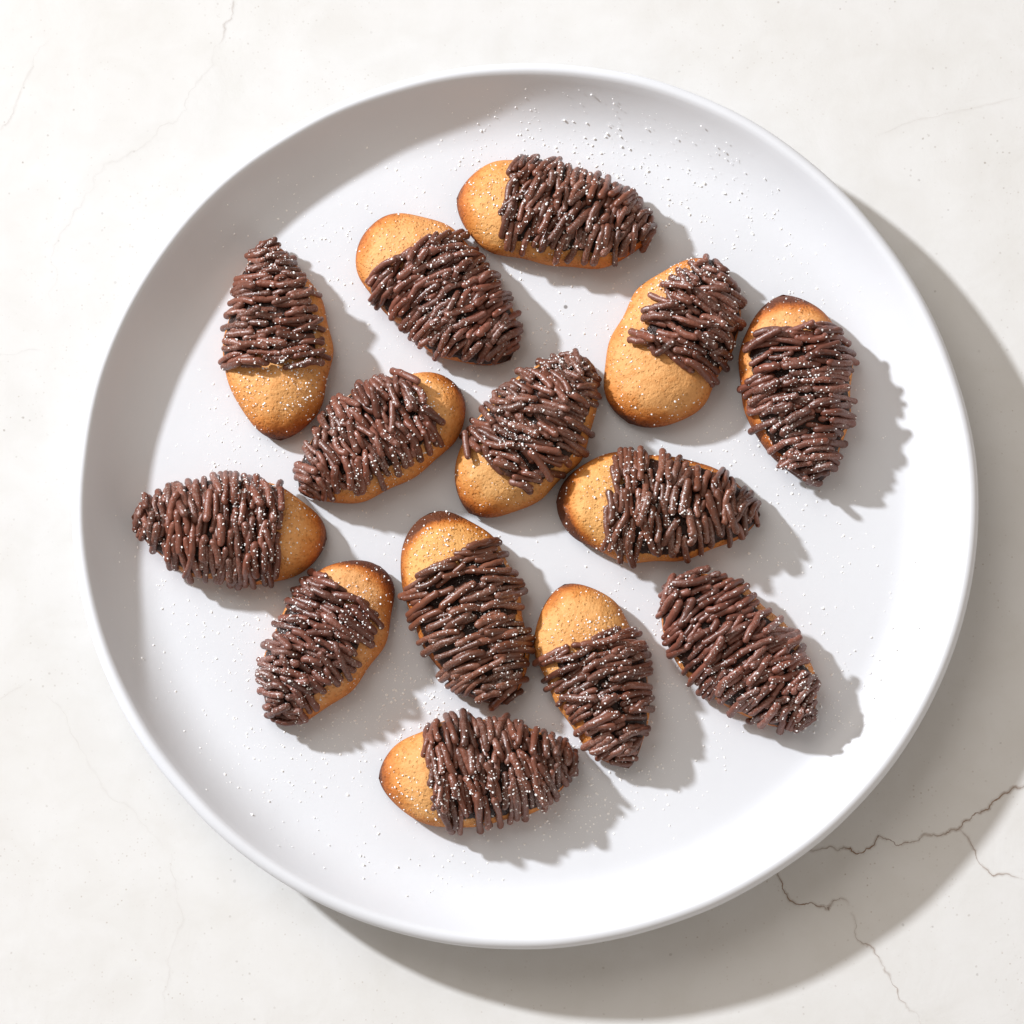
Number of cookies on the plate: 14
